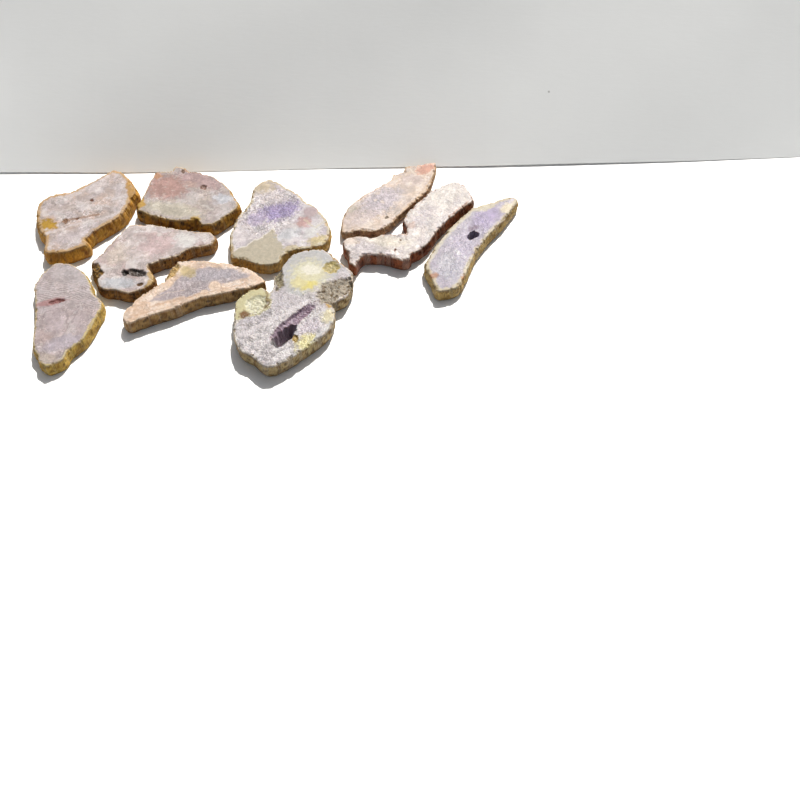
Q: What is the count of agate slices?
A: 10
